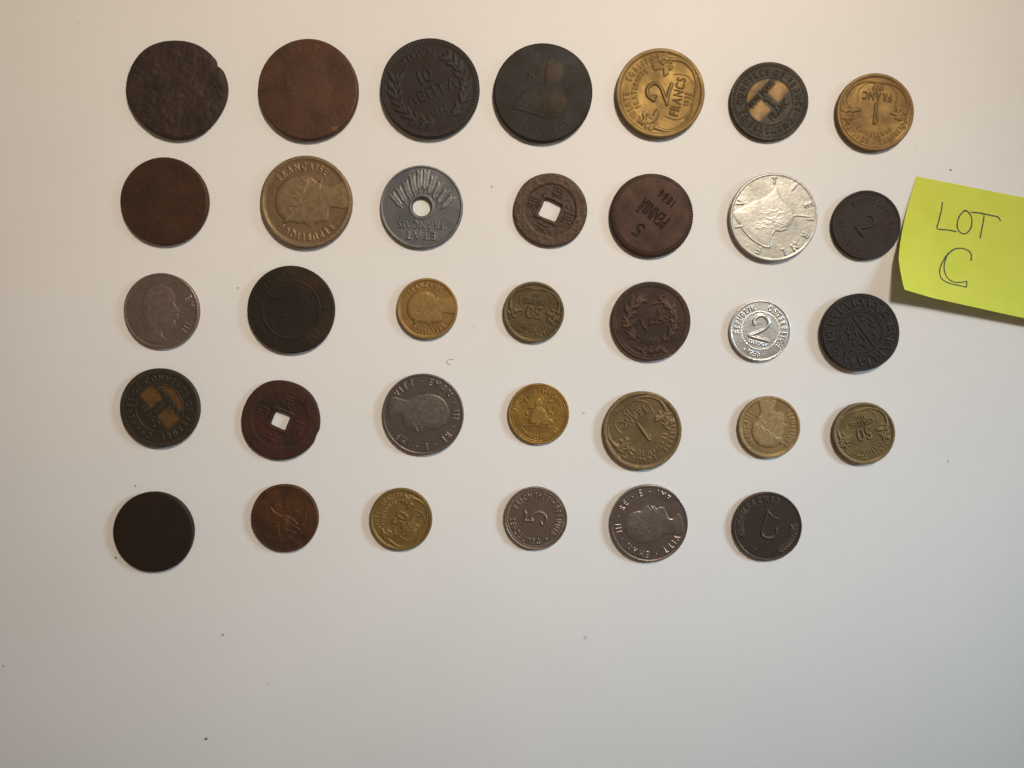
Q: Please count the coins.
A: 34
